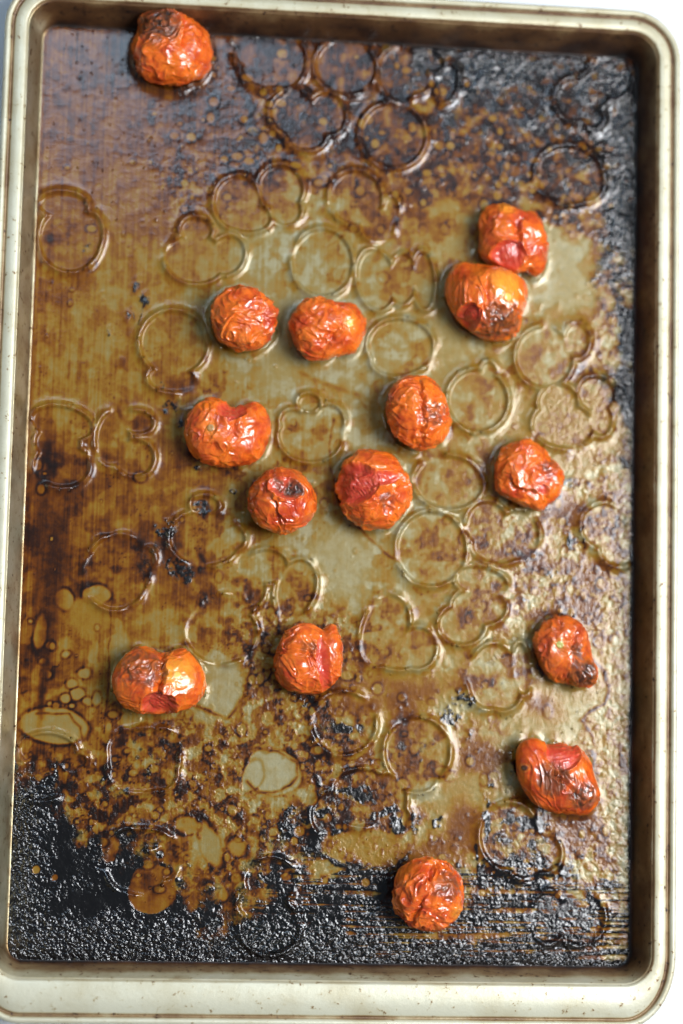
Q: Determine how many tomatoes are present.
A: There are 15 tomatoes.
